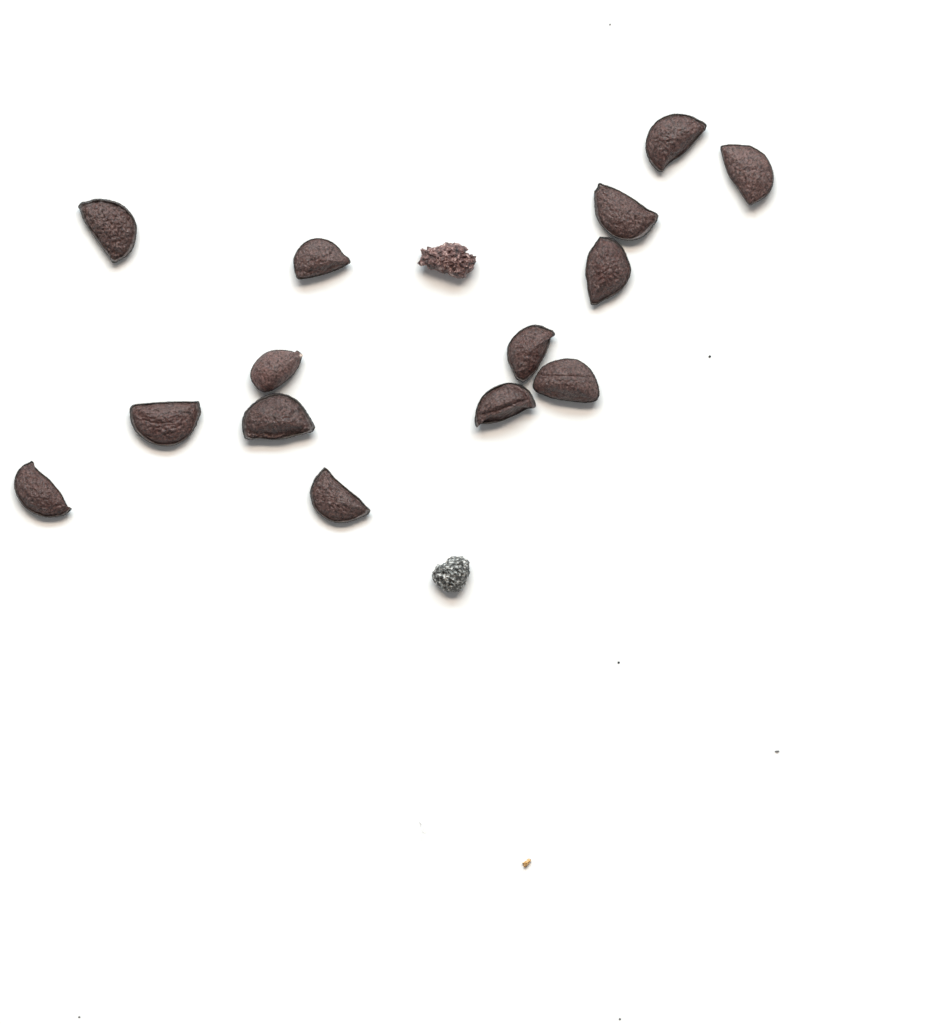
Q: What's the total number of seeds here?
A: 14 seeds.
